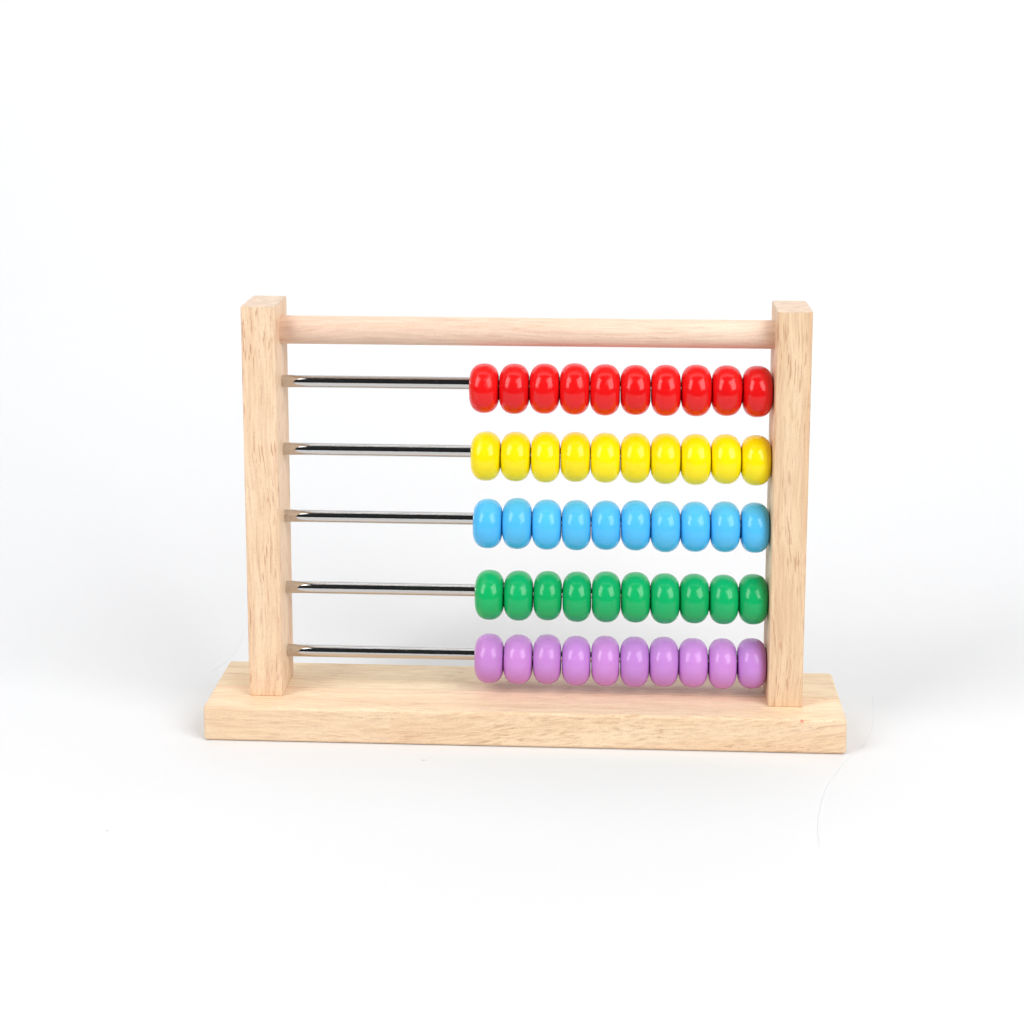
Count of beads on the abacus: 50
